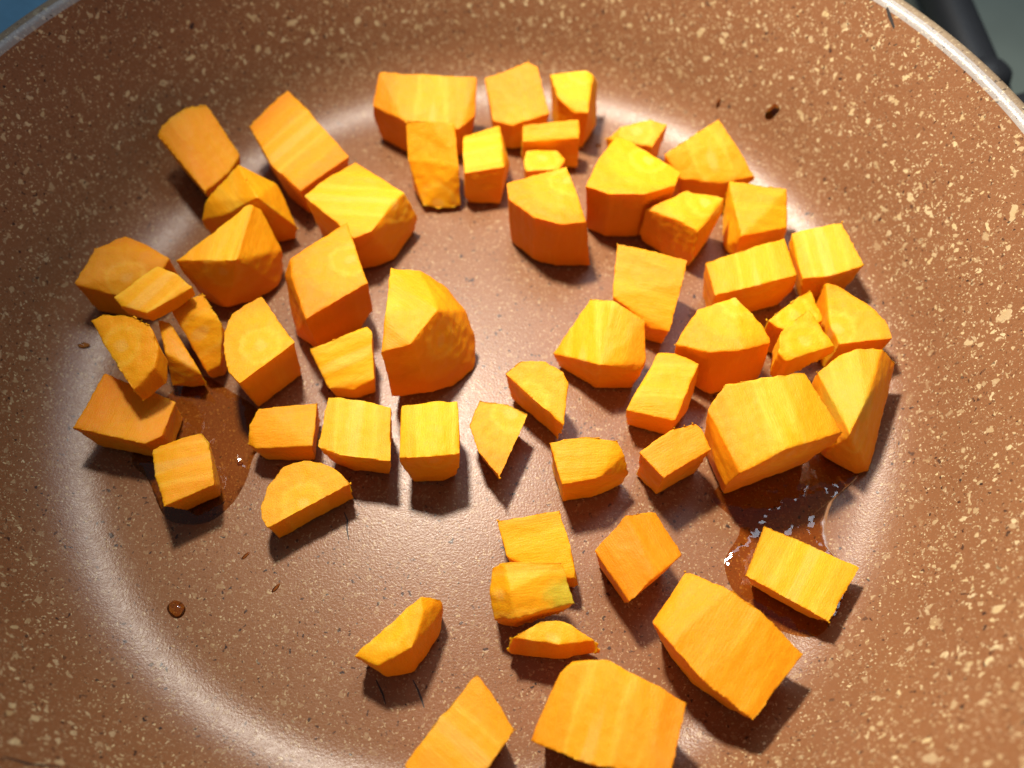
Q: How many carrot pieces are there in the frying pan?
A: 57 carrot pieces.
